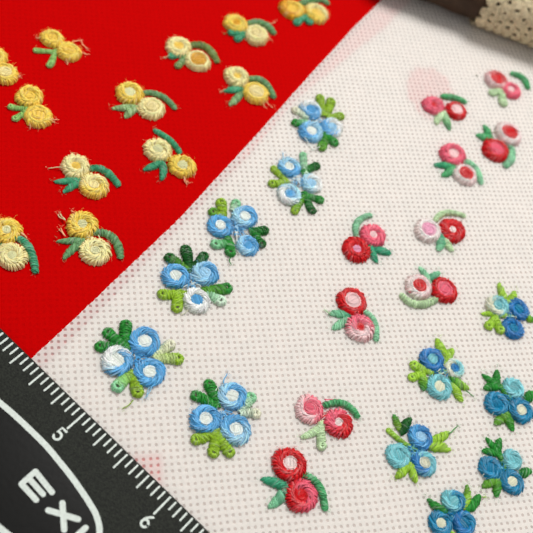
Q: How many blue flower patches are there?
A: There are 12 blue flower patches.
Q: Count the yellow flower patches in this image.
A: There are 12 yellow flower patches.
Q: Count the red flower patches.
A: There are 10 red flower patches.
